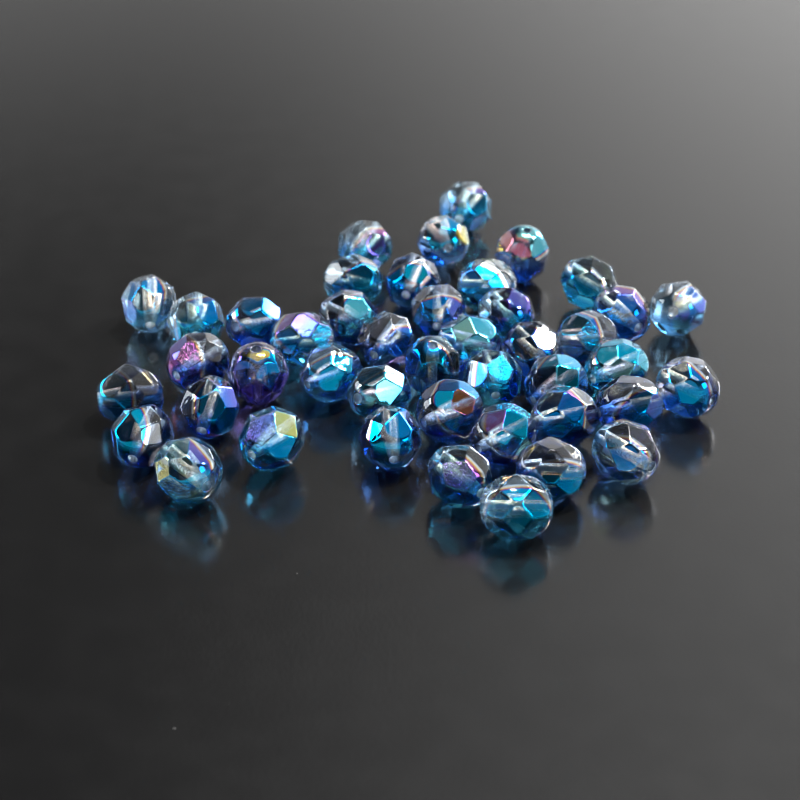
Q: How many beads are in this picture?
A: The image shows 44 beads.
